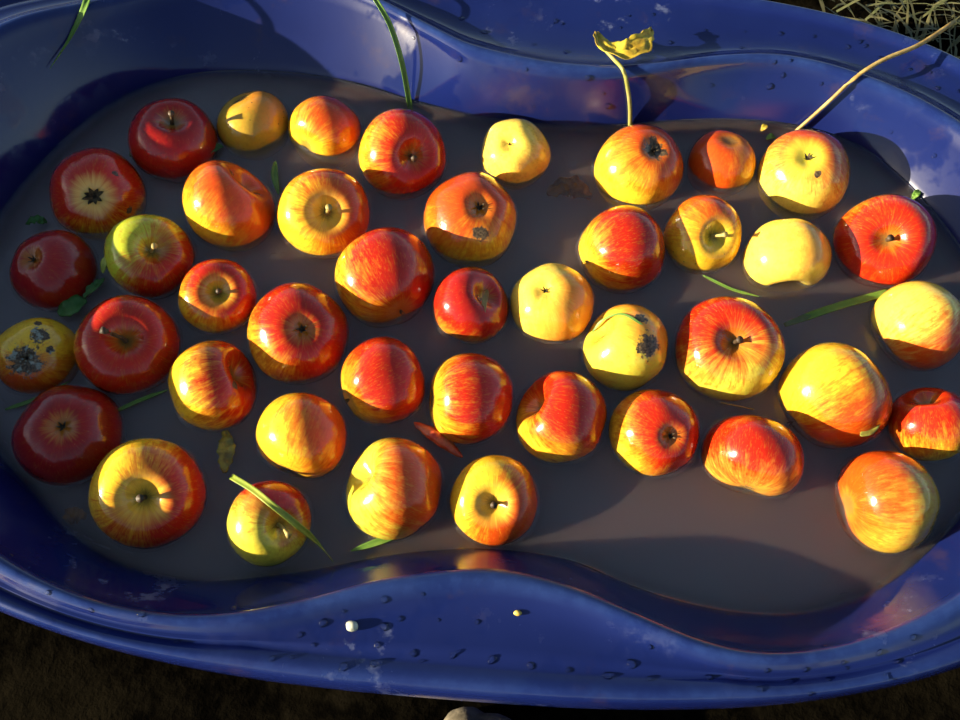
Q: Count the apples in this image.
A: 43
